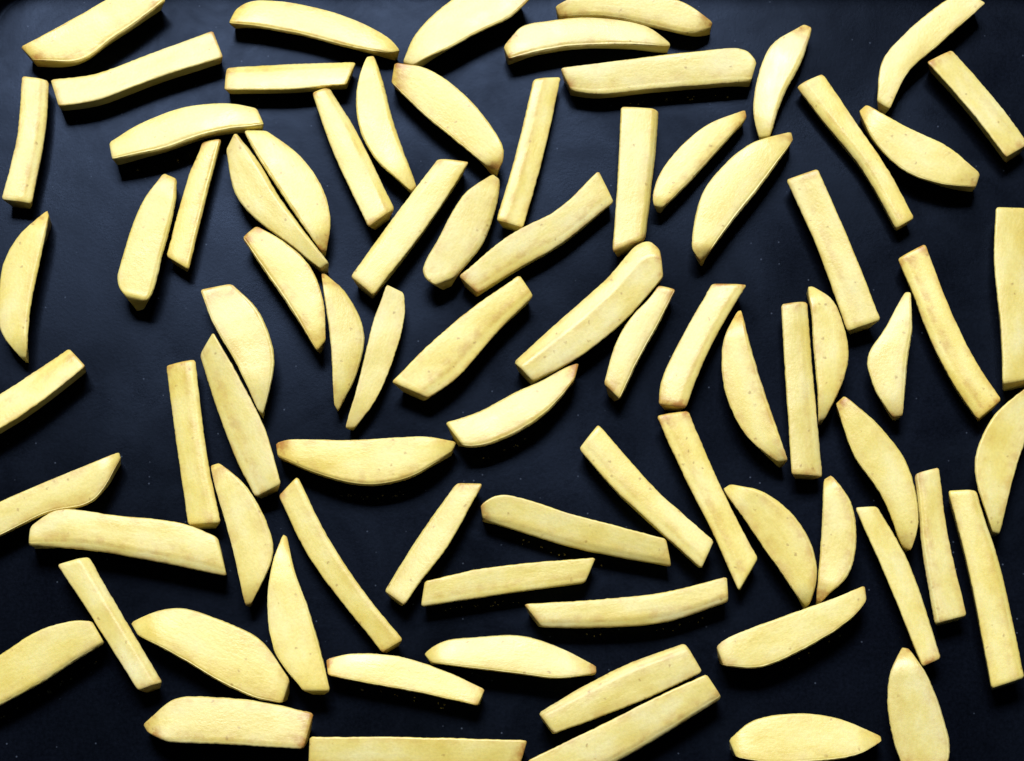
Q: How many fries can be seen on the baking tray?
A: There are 80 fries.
